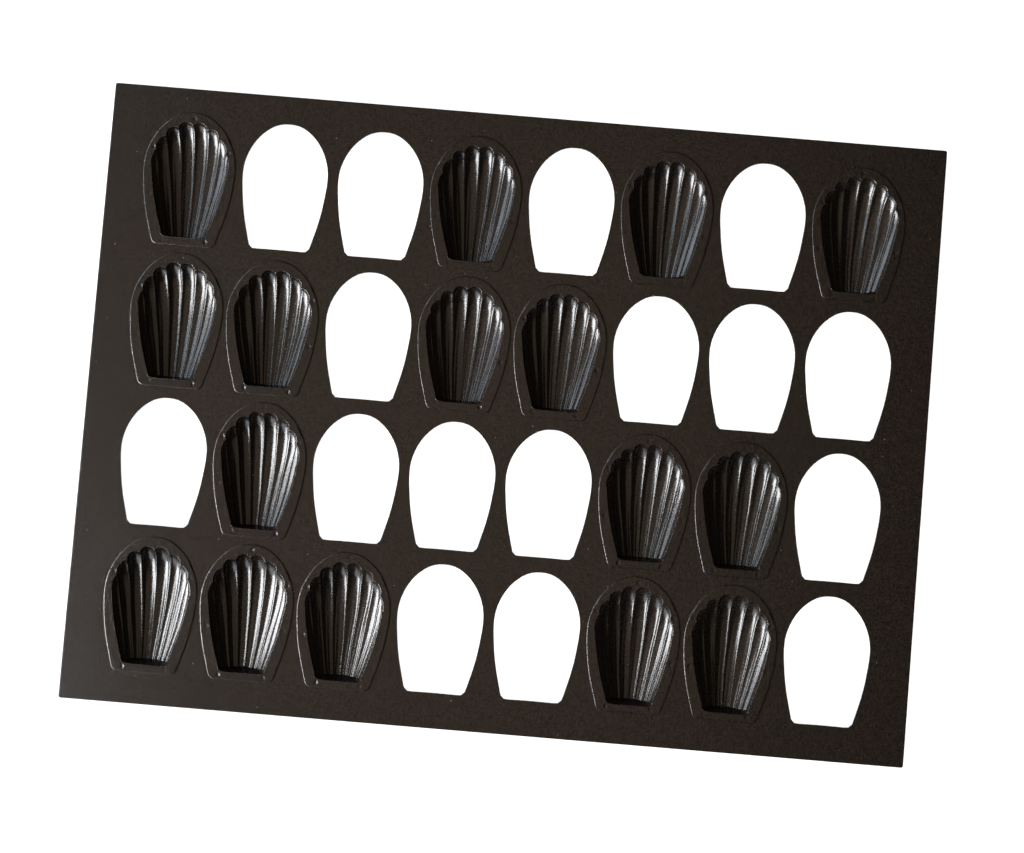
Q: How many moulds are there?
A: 16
